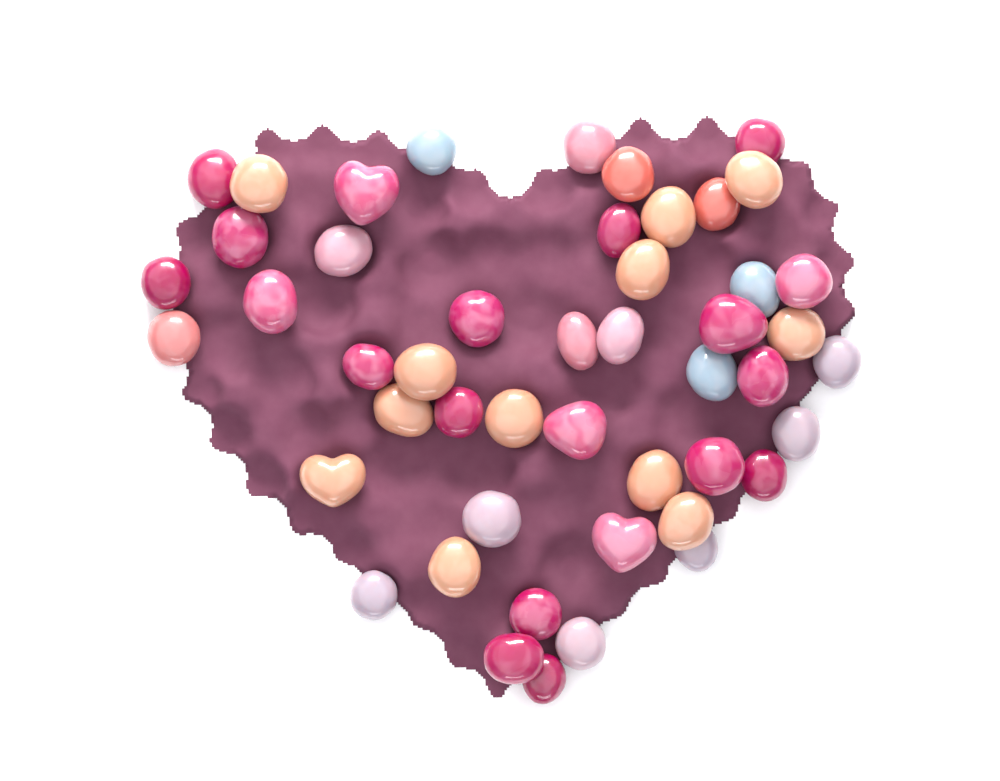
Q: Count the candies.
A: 48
